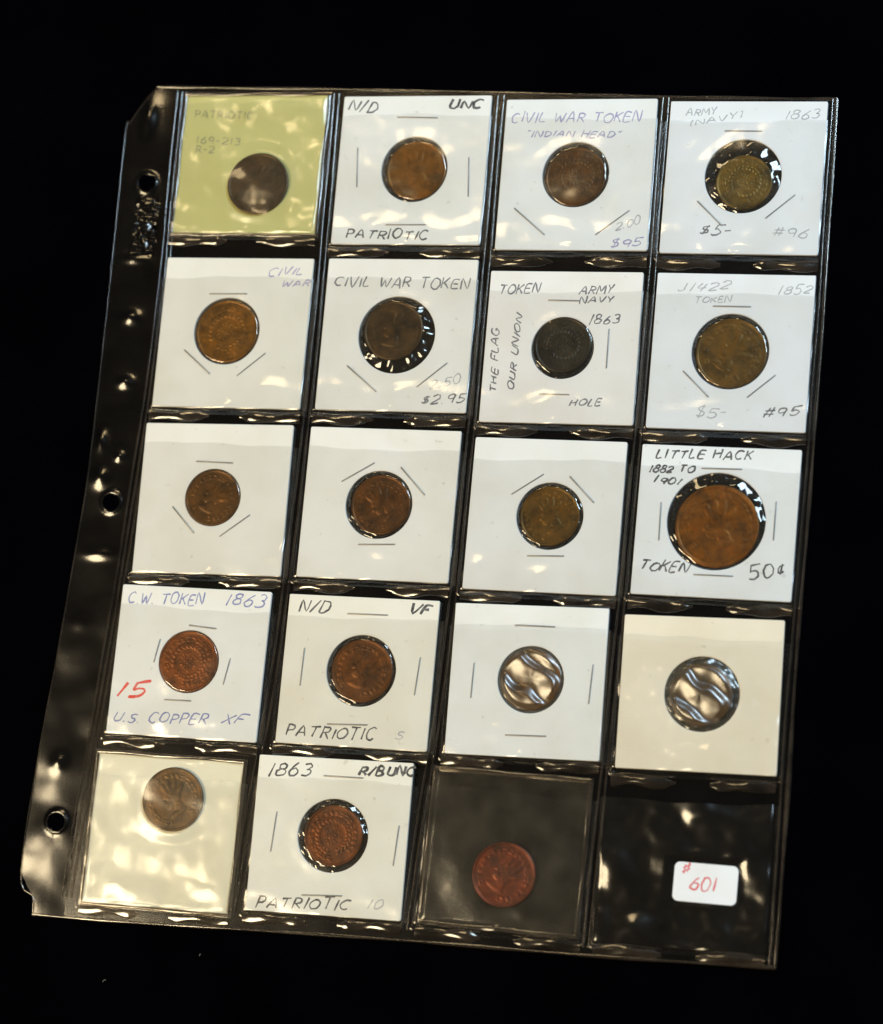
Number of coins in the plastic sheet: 19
